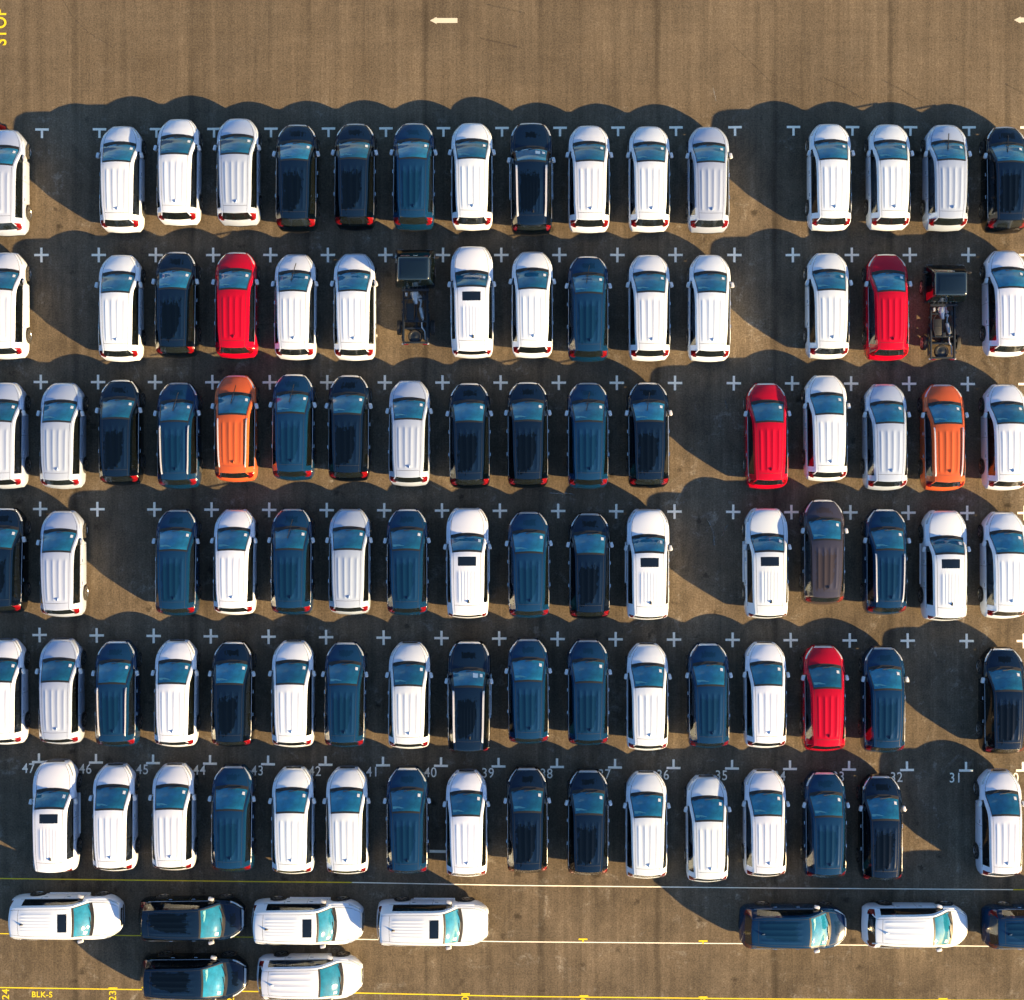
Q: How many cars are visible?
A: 105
